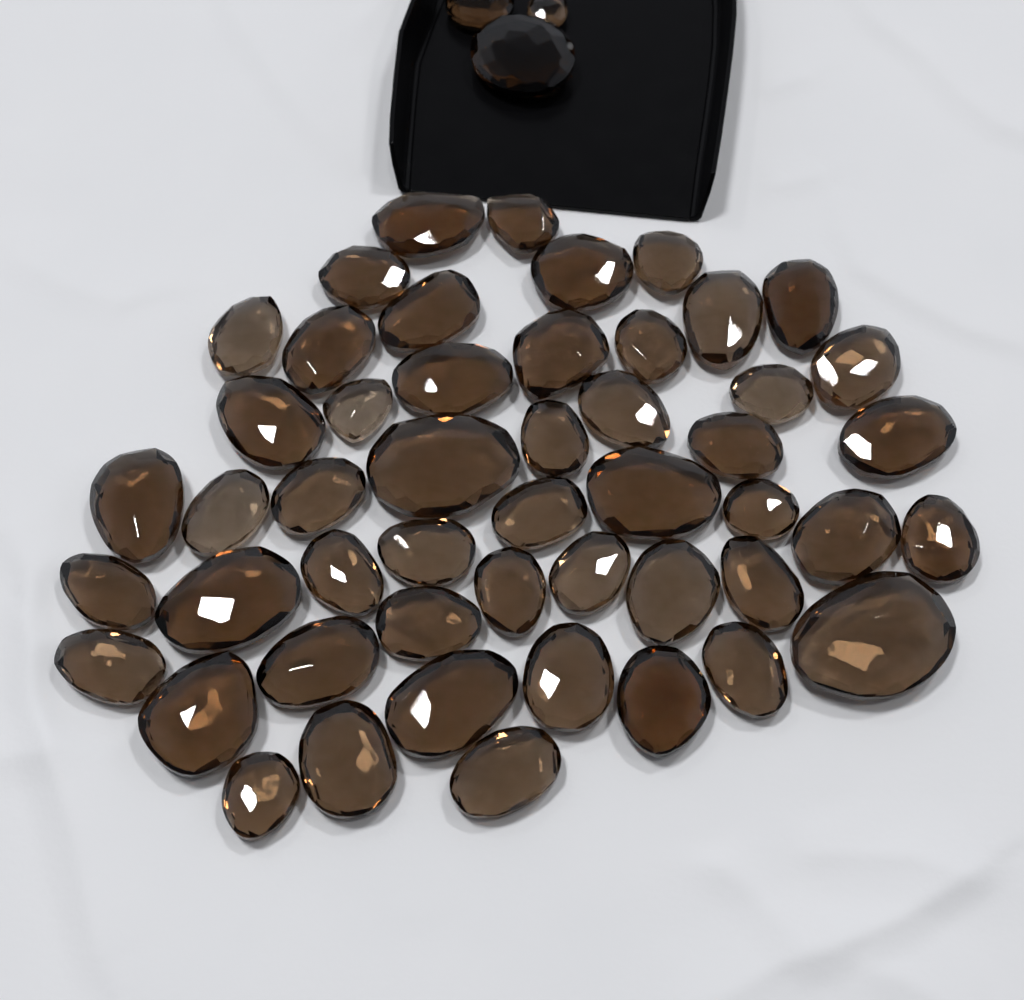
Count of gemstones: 53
